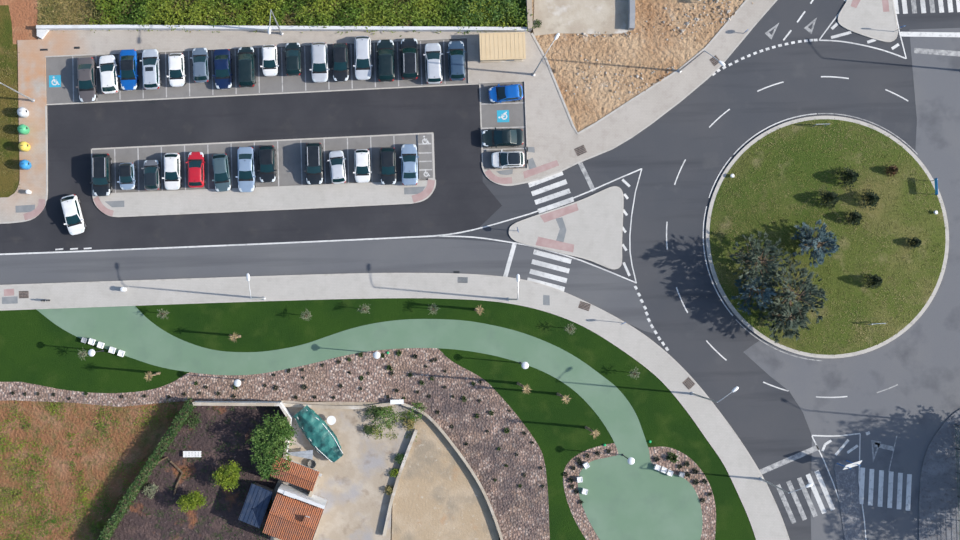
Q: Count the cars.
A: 34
